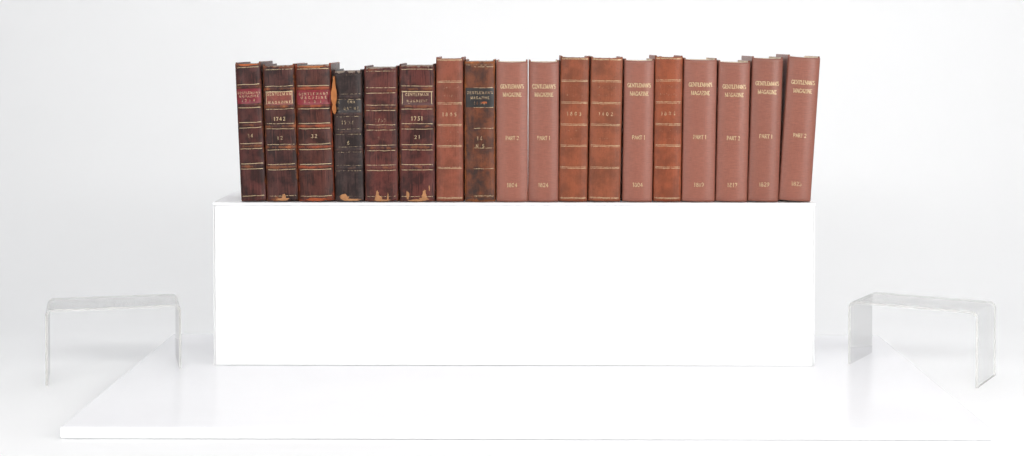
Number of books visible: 18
